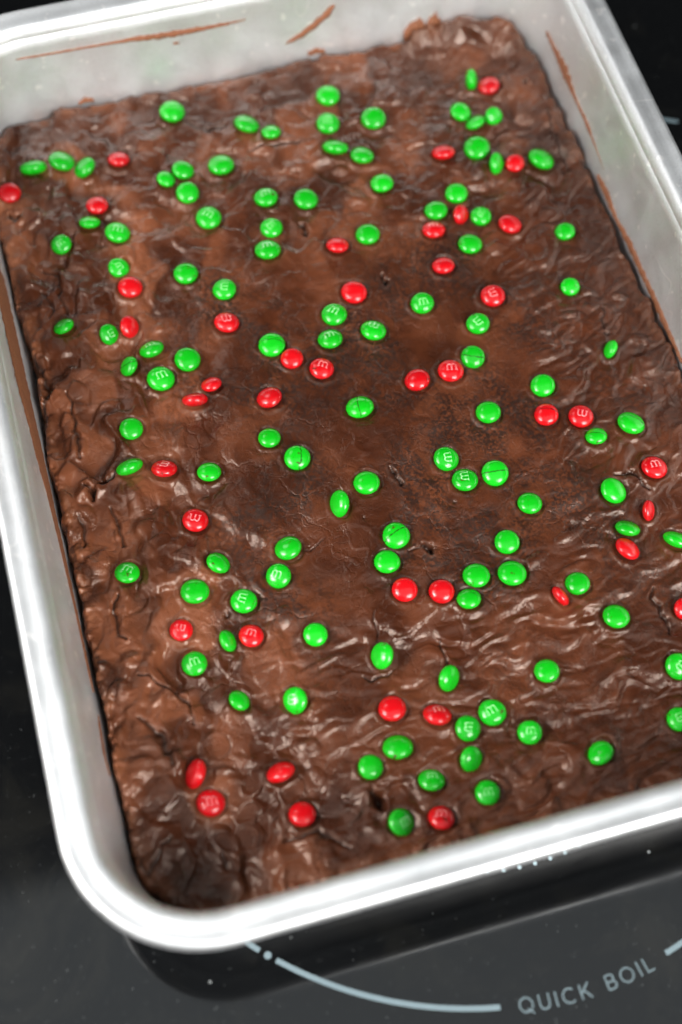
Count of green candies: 108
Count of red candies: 43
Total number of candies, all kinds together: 151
